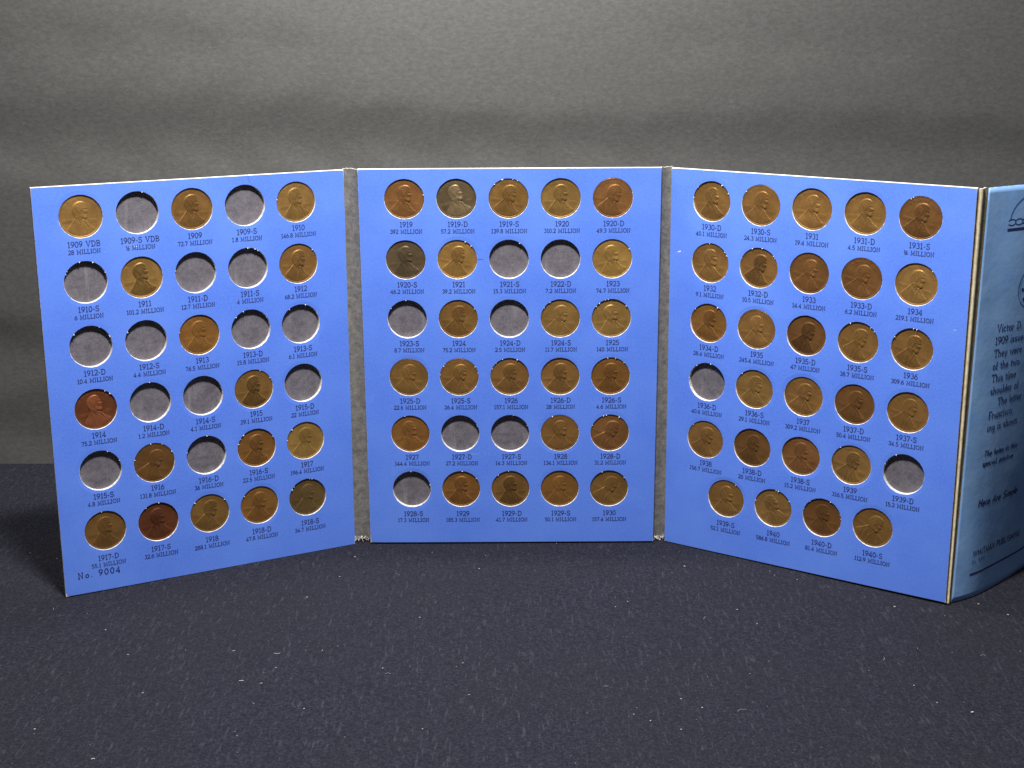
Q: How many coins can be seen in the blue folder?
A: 66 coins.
